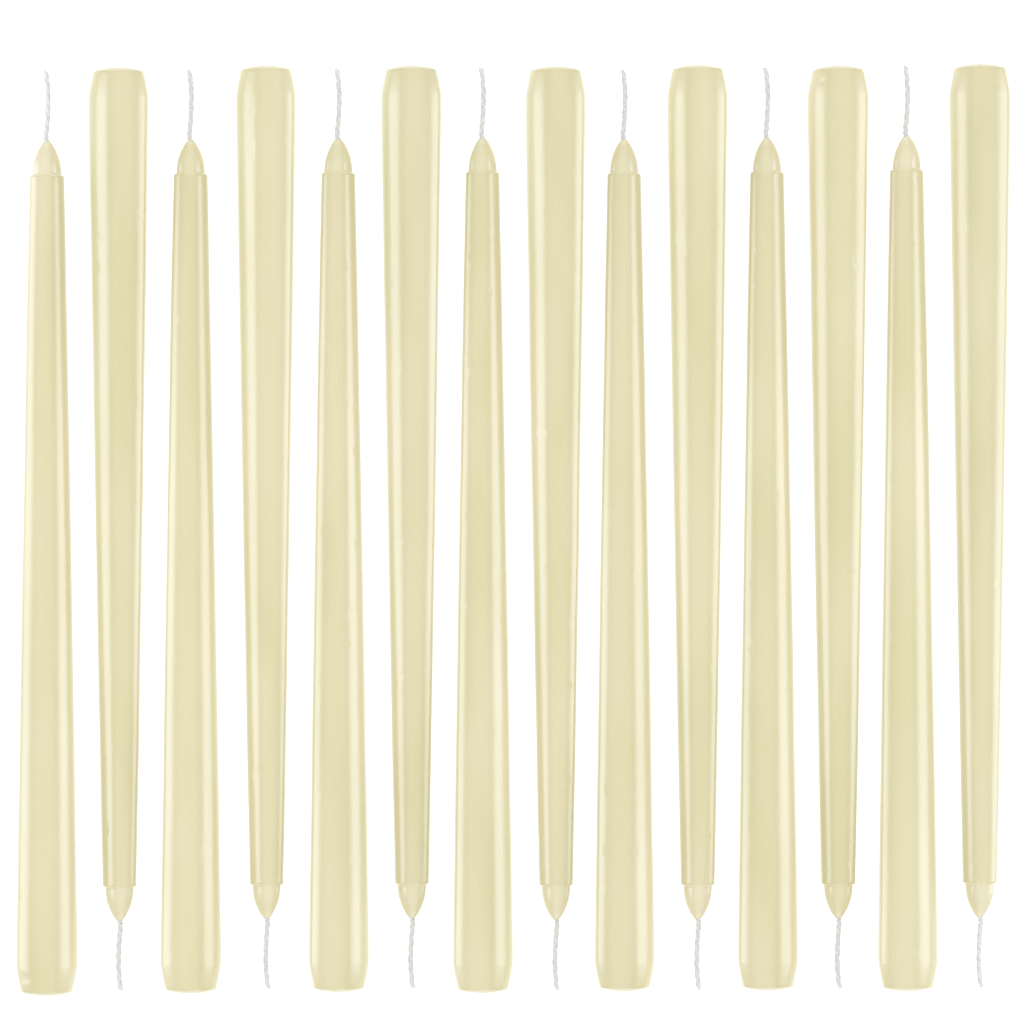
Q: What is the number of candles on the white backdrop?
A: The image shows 14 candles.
